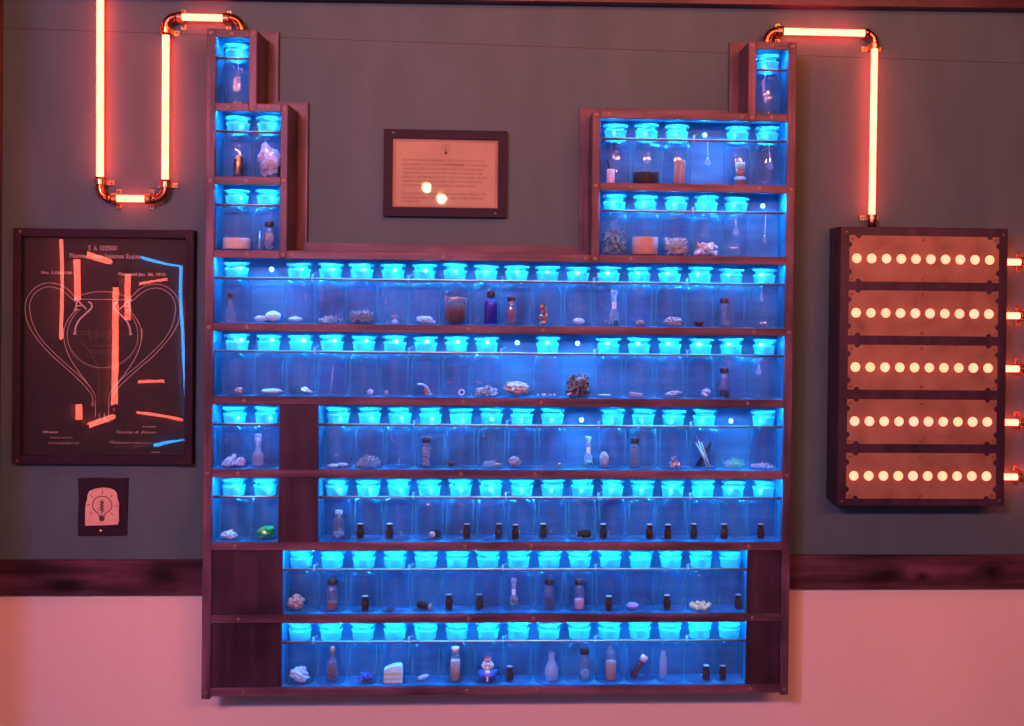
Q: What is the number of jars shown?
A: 111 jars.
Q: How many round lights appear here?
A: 50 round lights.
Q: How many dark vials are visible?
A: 24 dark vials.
